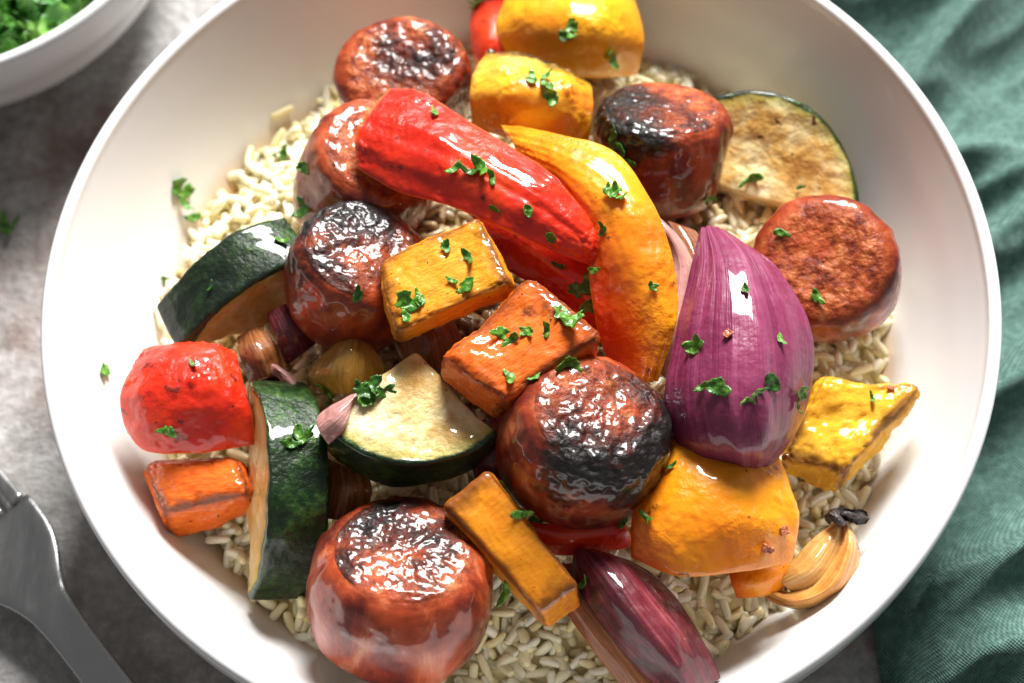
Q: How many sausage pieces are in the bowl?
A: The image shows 7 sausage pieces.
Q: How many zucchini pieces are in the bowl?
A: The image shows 4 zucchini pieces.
